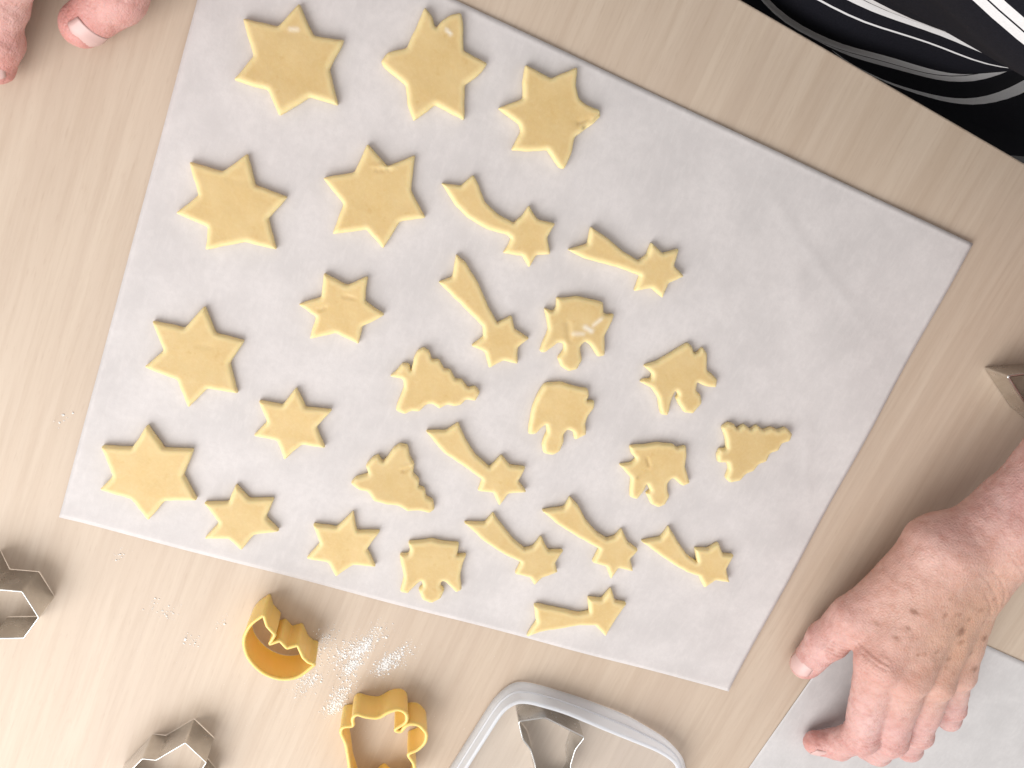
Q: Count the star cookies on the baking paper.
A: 11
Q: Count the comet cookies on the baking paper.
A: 8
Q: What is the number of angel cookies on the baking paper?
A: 5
